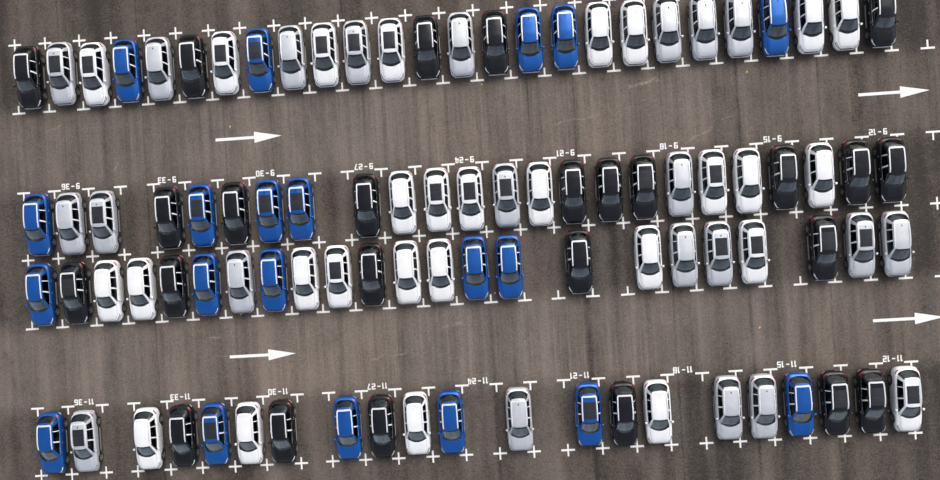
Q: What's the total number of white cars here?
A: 28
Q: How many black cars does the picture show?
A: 25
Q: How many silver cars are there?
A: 21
